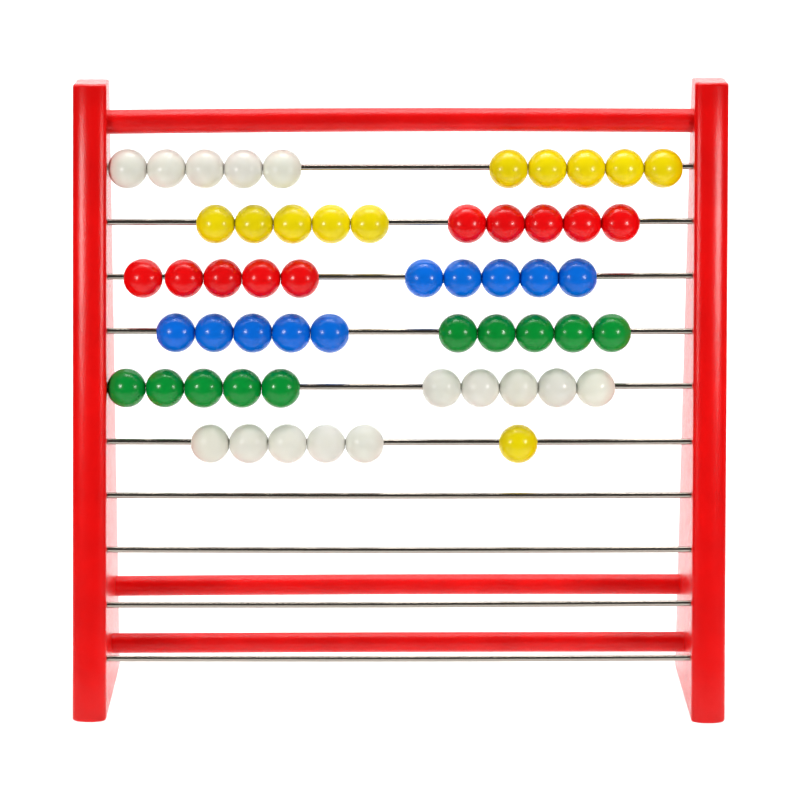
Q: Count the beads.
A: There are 56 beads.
